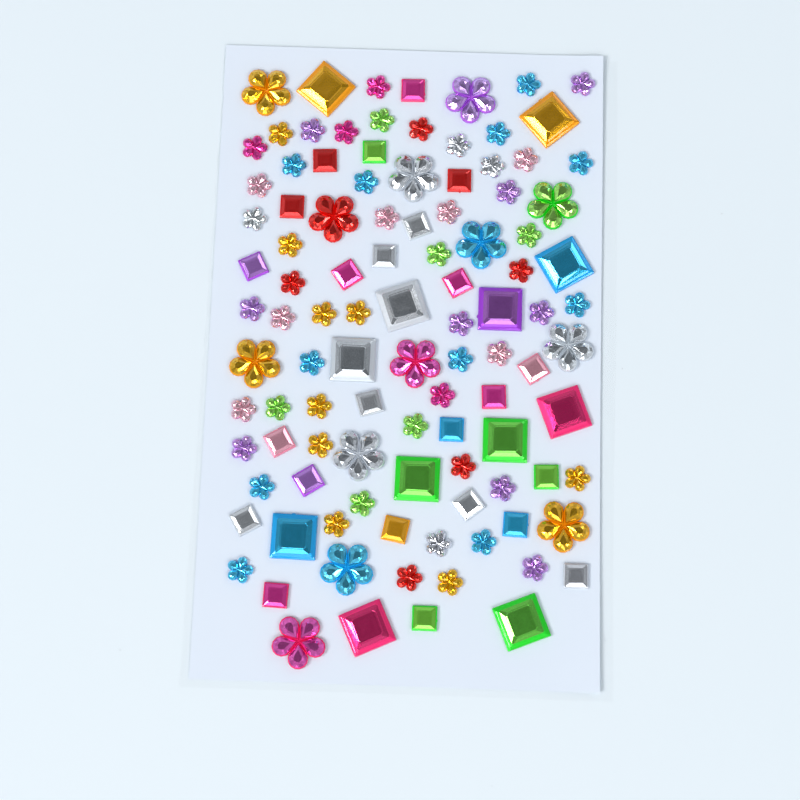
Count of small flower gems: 55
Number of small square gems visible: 24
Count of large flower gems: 13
